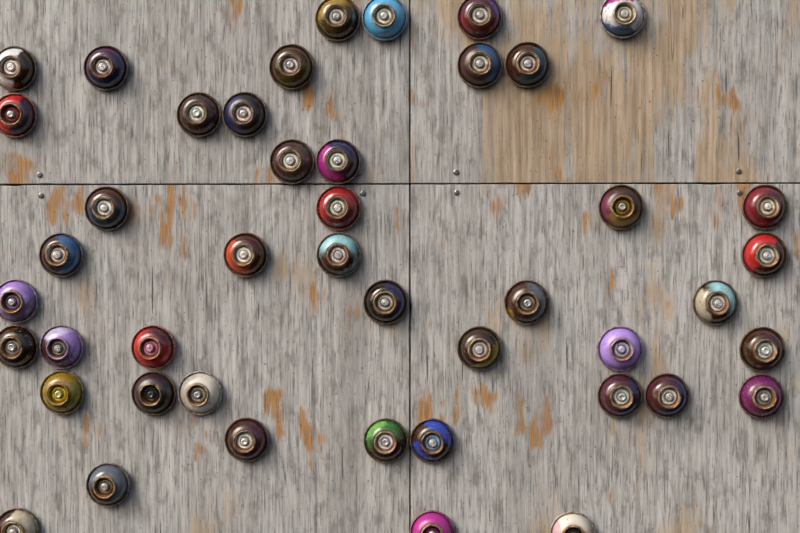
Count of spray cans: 45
